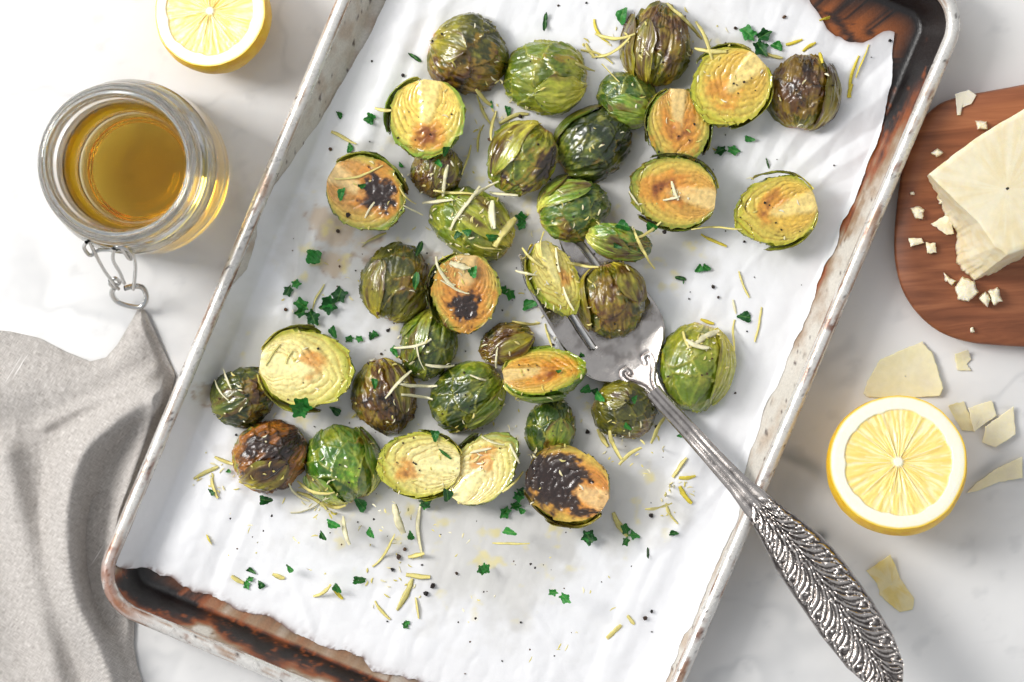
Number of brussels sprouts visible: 36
